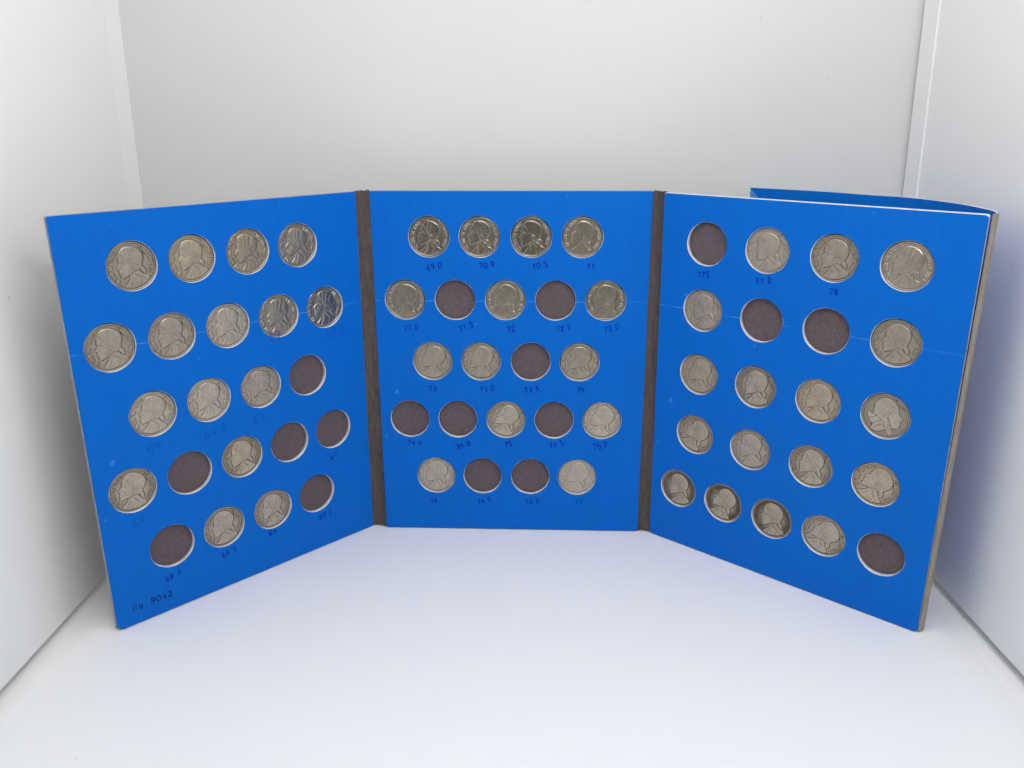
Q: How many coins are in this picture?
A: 47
